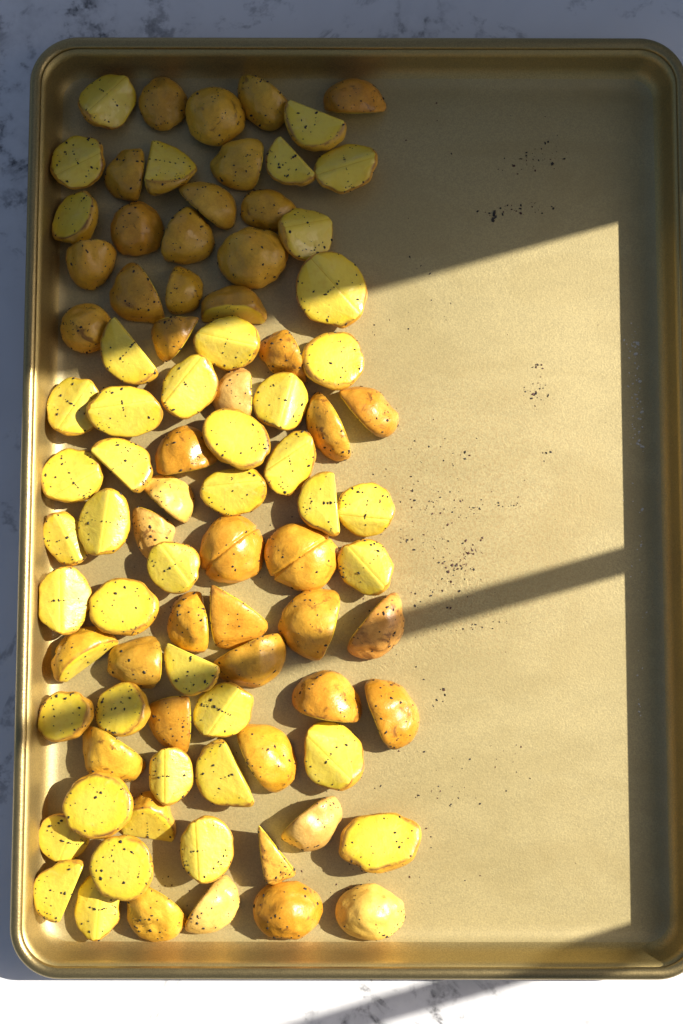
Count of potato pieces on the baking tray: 88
